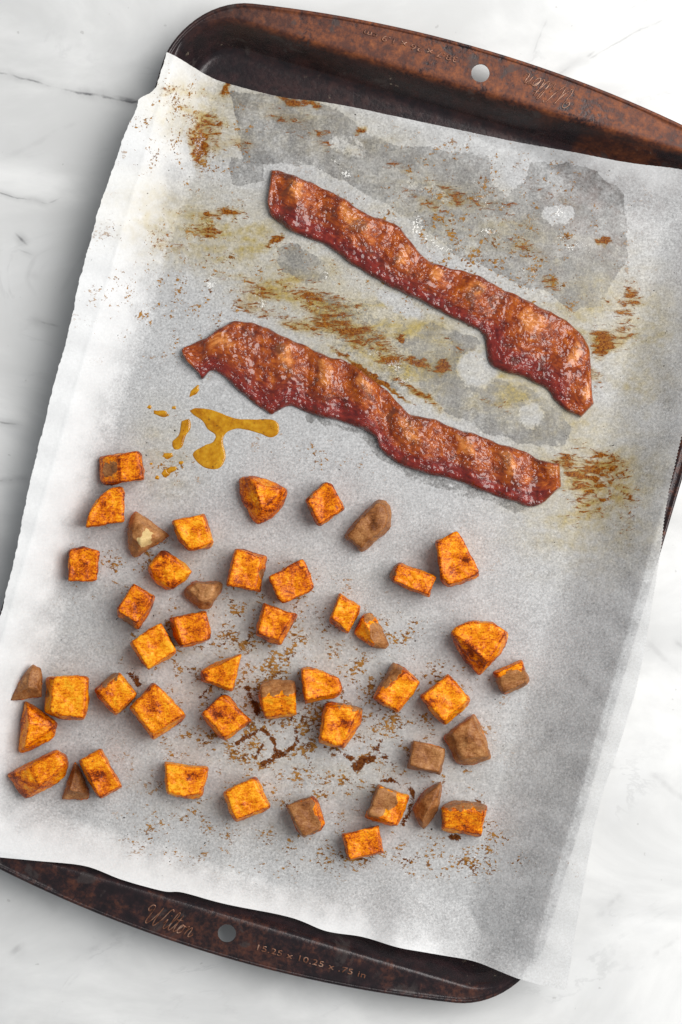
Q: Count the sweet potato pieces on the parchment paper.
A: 46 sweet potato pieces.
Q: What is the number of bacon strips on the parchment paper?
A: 2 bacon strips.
